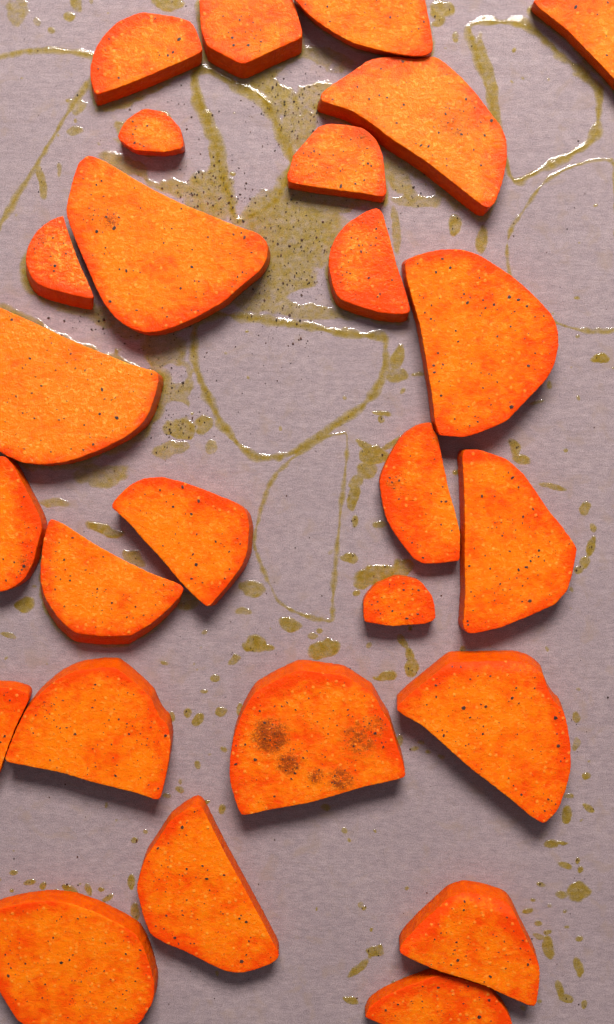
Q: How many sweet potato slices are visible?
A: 26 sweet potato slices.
